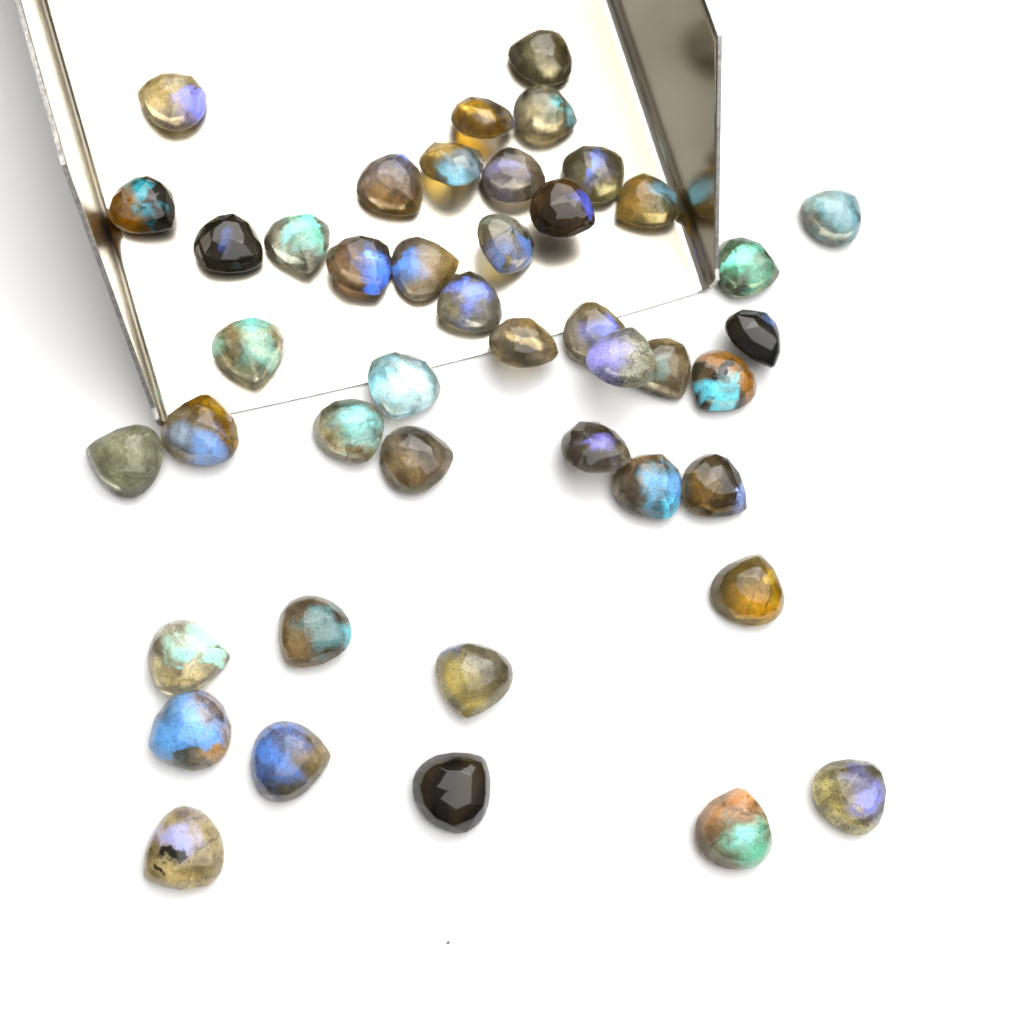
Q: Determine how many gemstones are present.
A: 44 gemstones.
